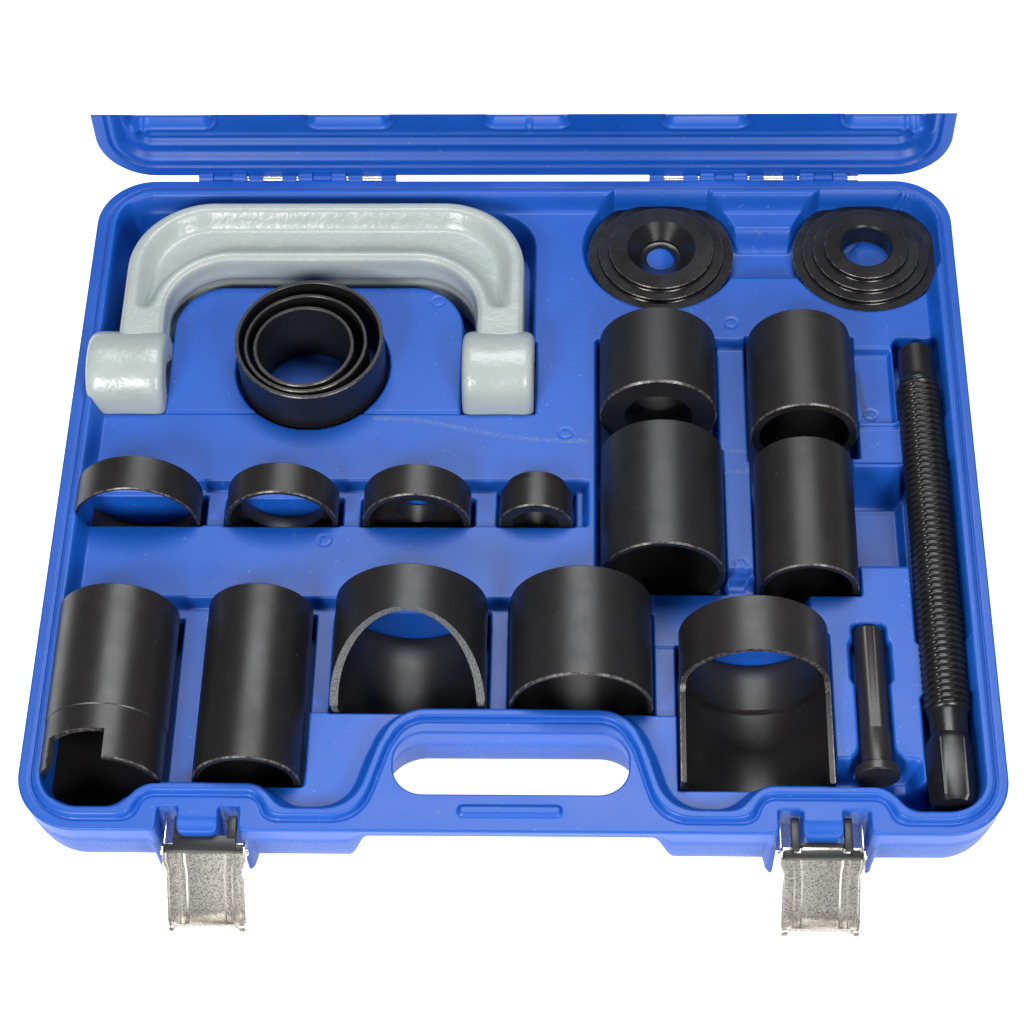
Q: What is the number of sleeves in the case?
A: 9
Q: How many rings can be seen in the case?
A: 7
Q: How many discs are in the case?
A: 2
